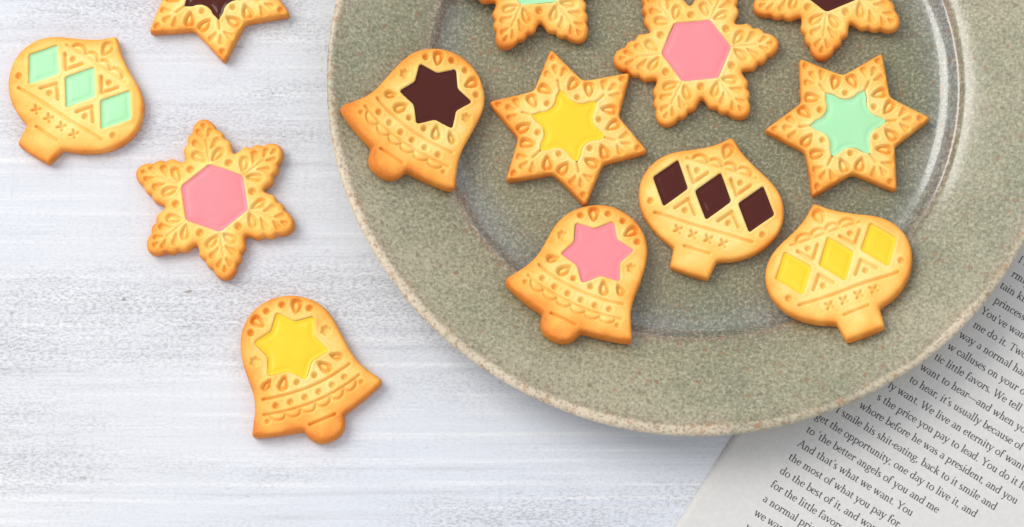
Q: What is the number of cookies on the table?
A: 13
